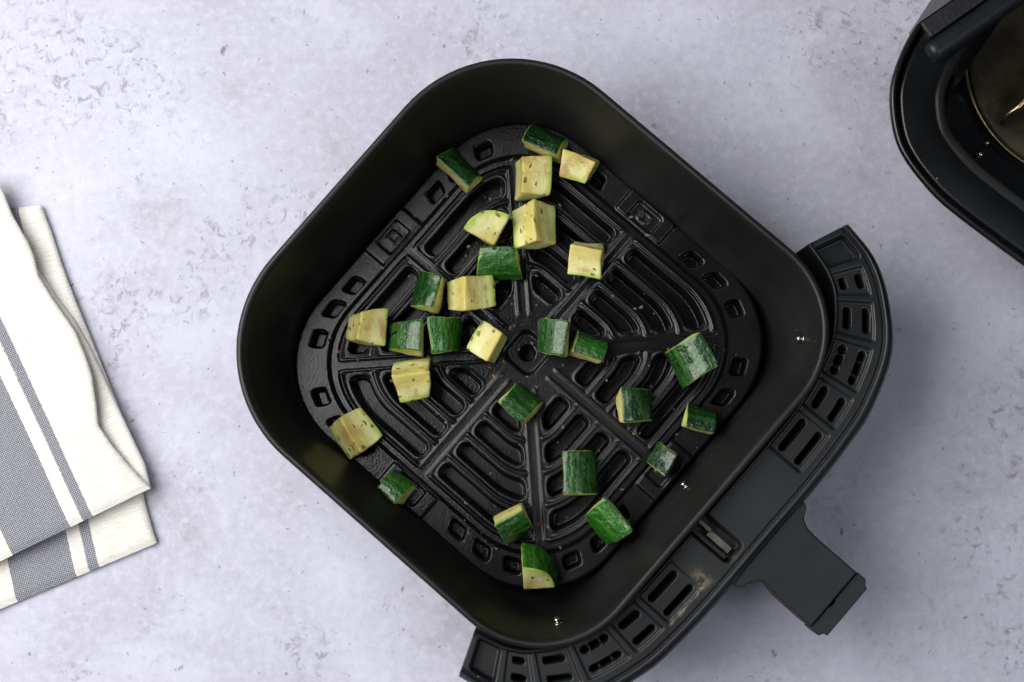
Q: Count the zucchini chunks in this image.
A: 28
